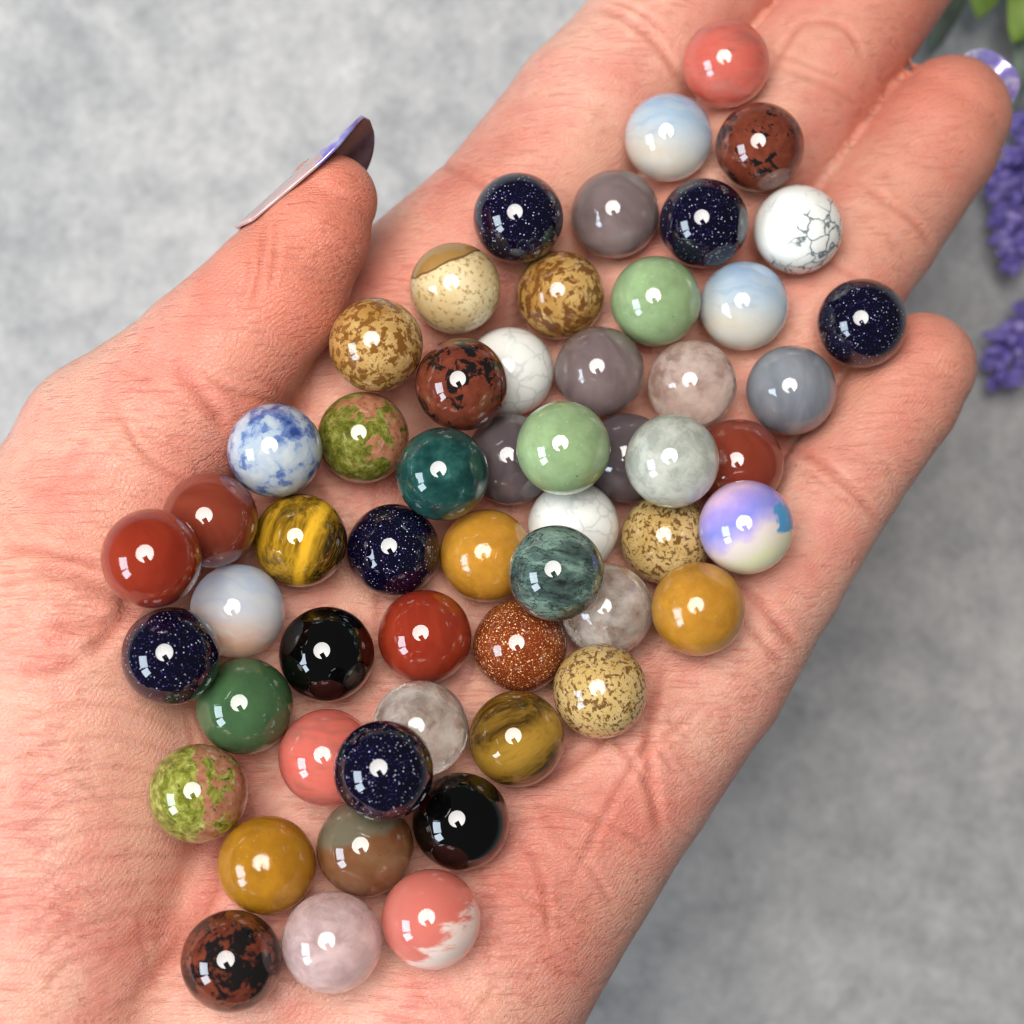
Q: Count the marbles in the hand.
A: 55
